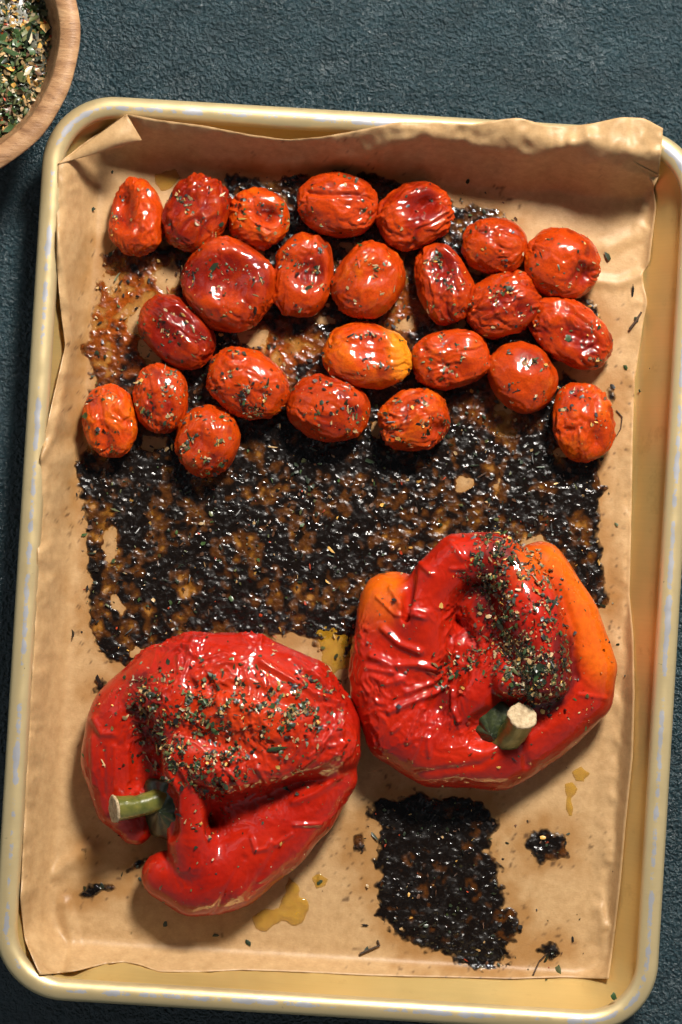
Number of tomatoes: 24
